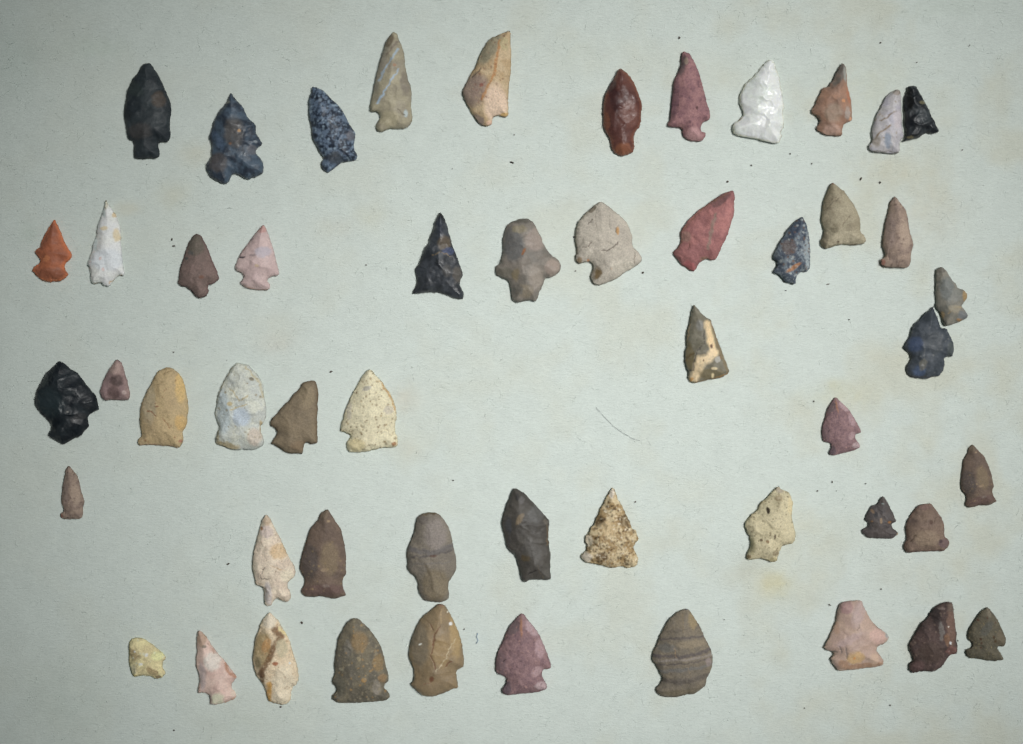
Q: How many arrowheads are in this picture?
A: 52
